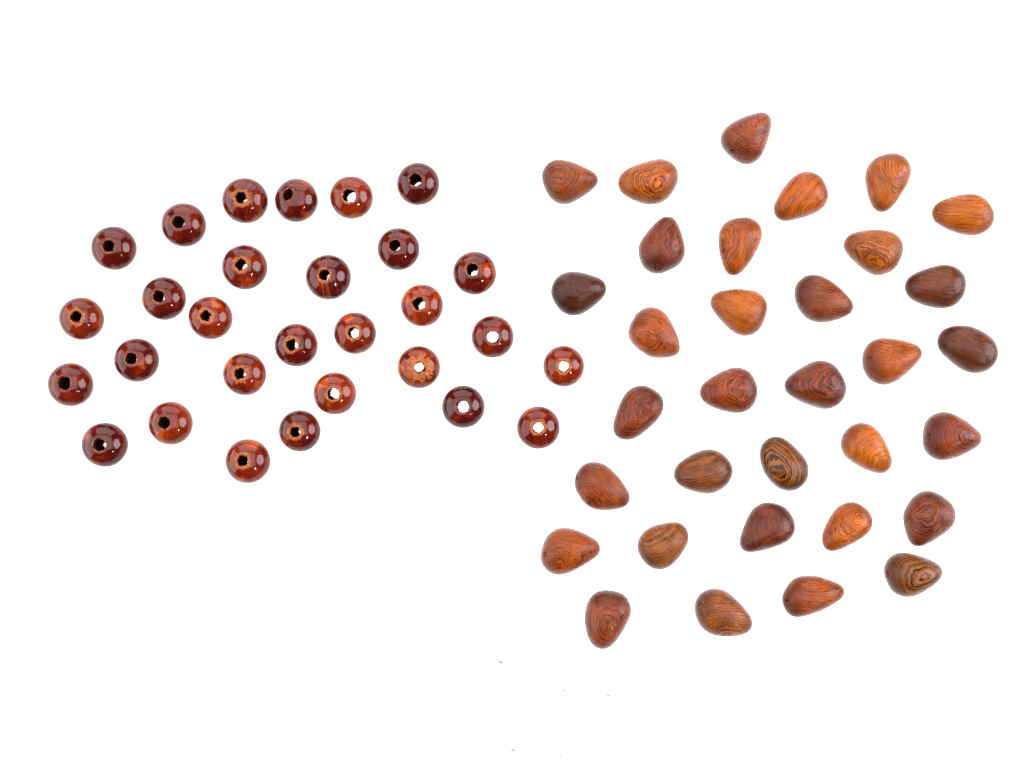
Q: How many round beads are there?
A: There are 29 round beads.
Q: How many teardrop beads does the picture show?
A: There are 33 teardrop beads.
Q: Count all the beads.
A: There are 62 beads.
